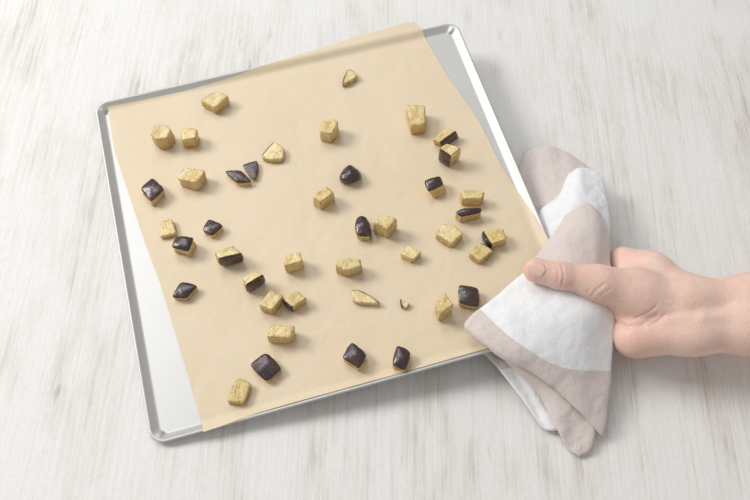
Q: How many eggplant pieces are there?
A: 43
